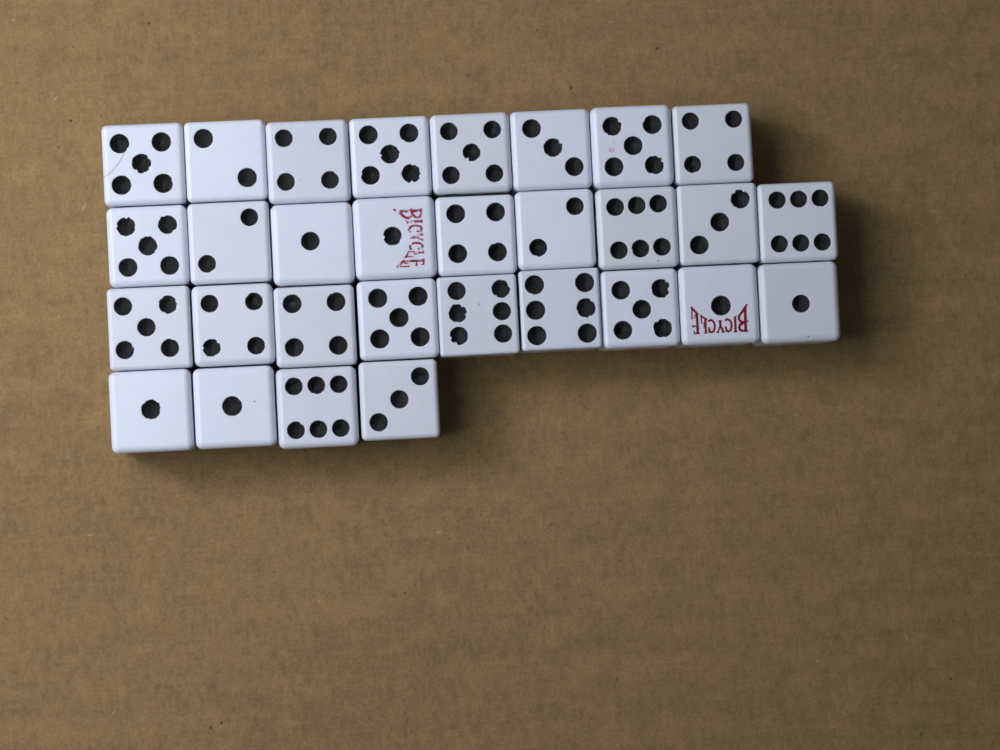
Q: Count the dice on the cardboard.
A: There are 30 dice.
